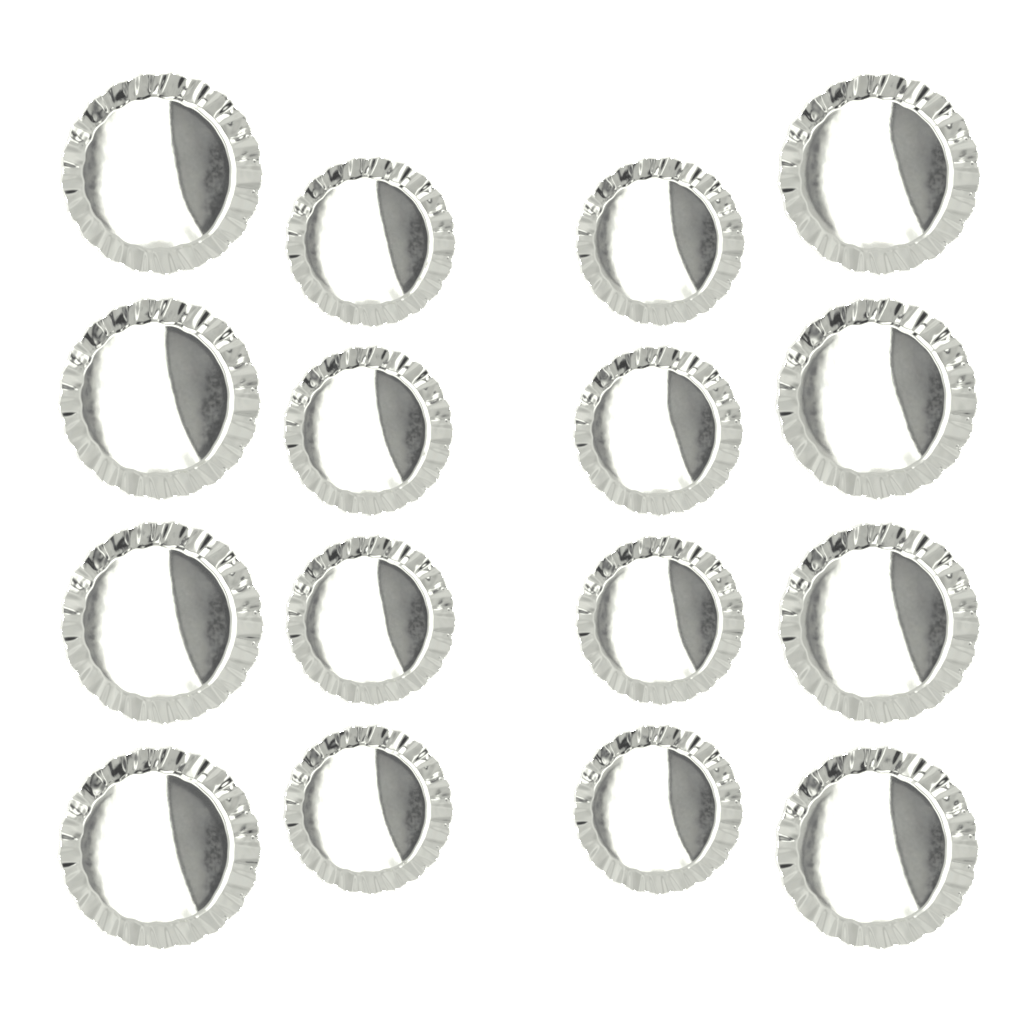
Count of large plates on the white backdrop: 8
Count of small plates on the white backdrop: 8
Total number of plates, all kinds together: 16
